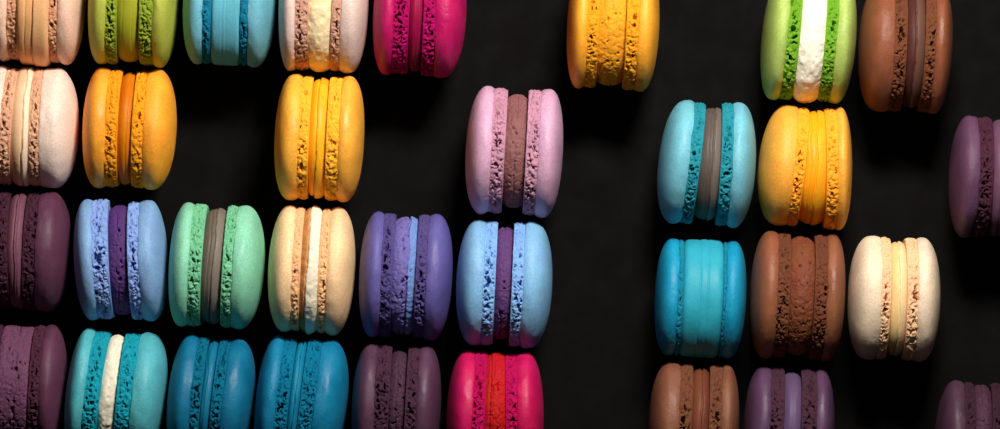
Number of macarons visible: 33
